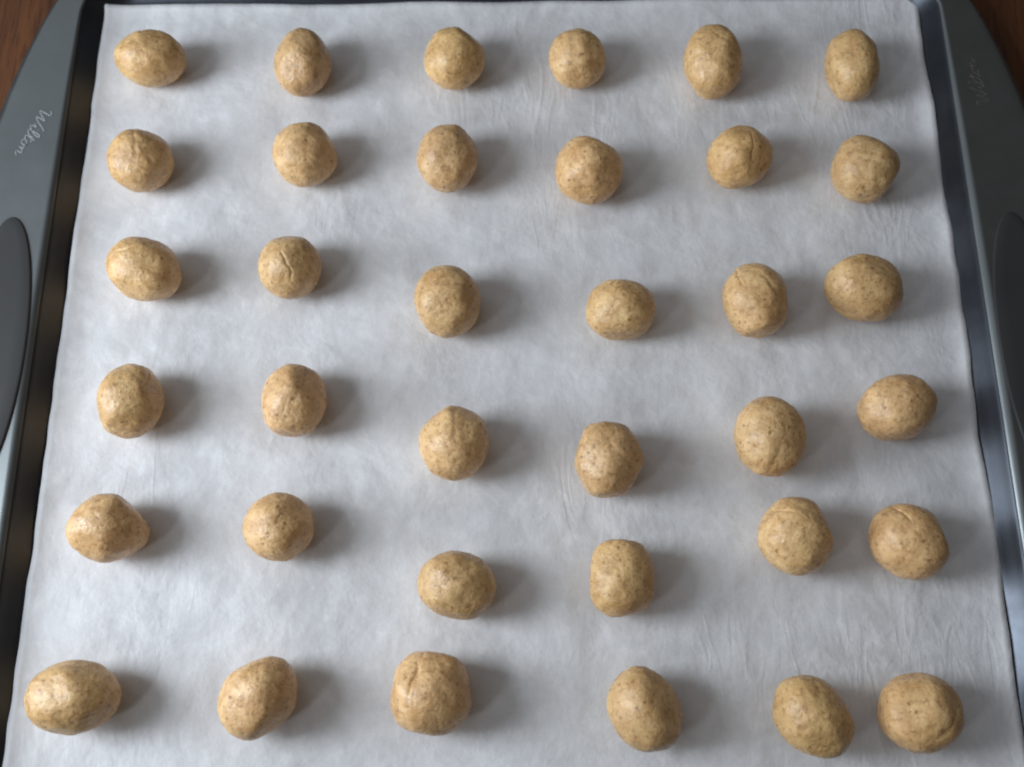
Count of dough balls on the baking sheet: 36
